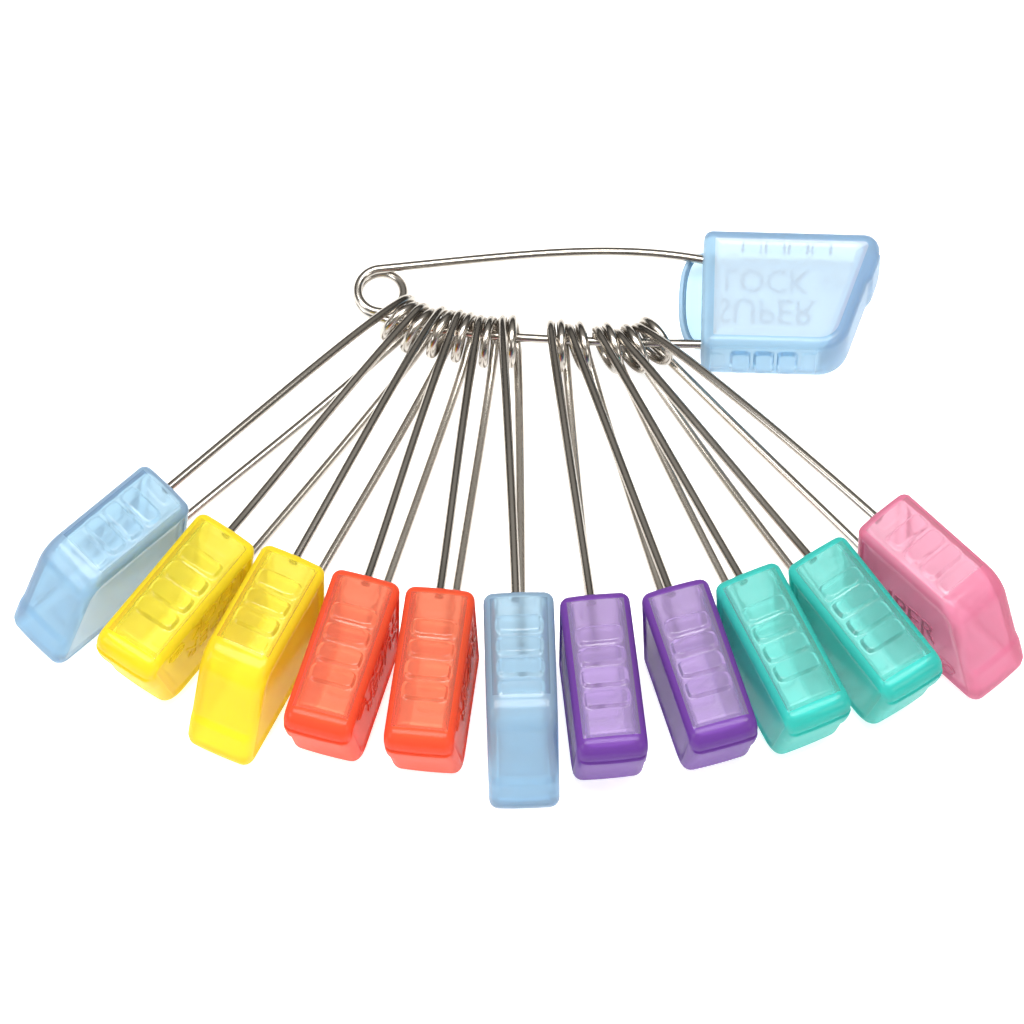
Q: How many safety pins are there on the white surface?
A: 12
